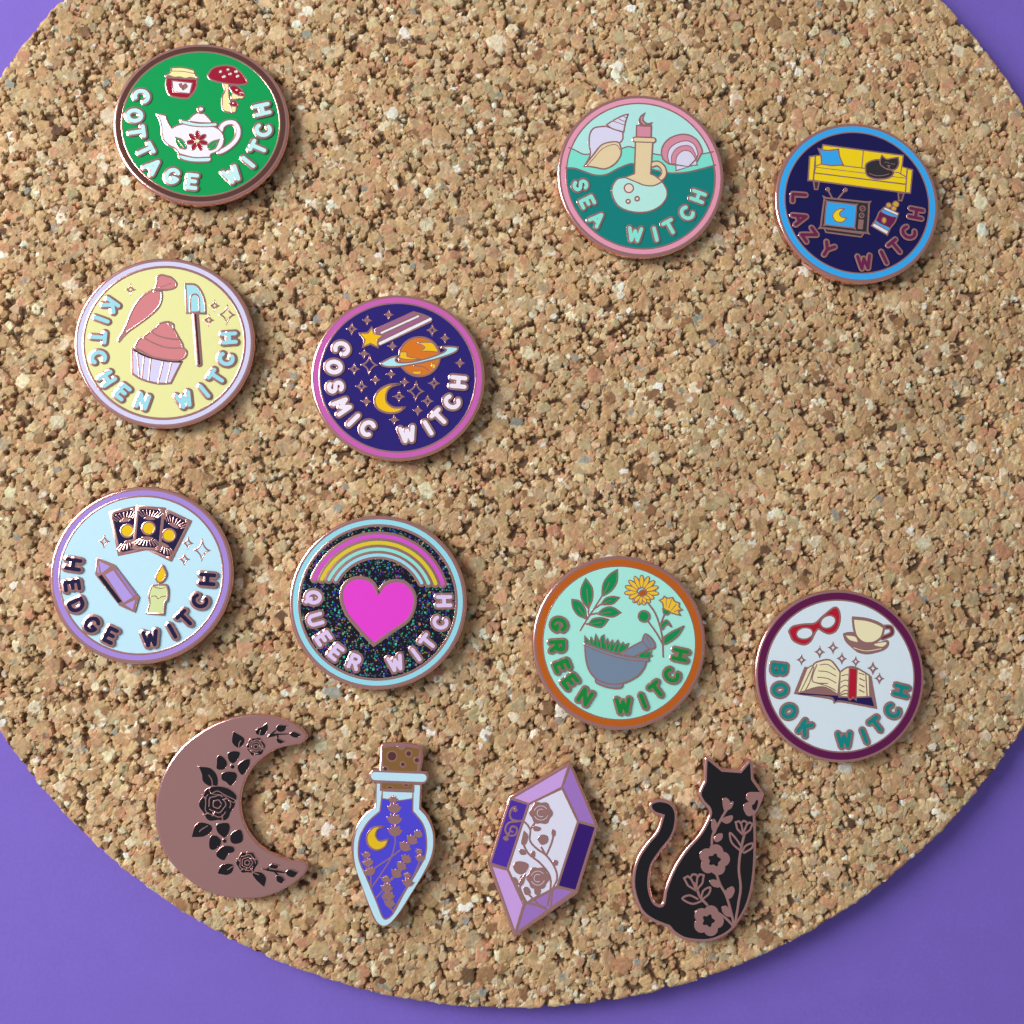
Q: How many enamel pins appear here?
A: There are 13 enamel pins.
